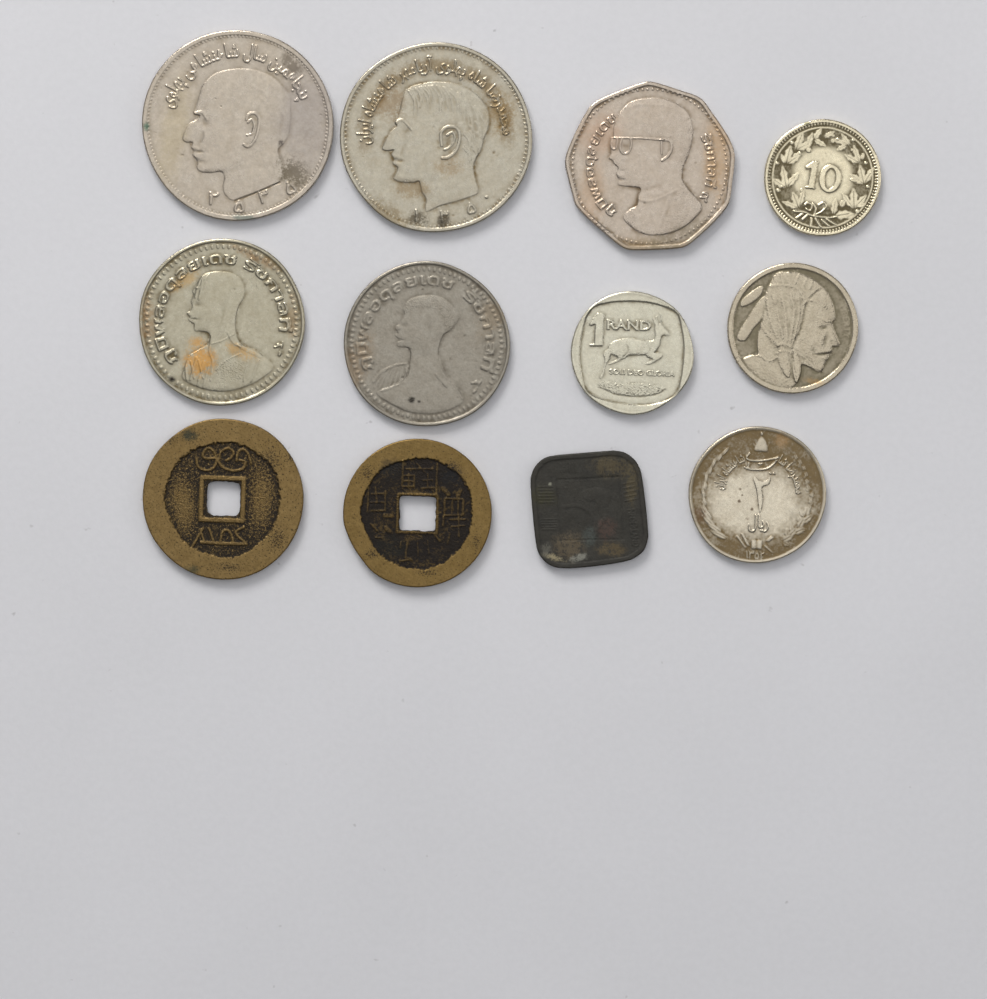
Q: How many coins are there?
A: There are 12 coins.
